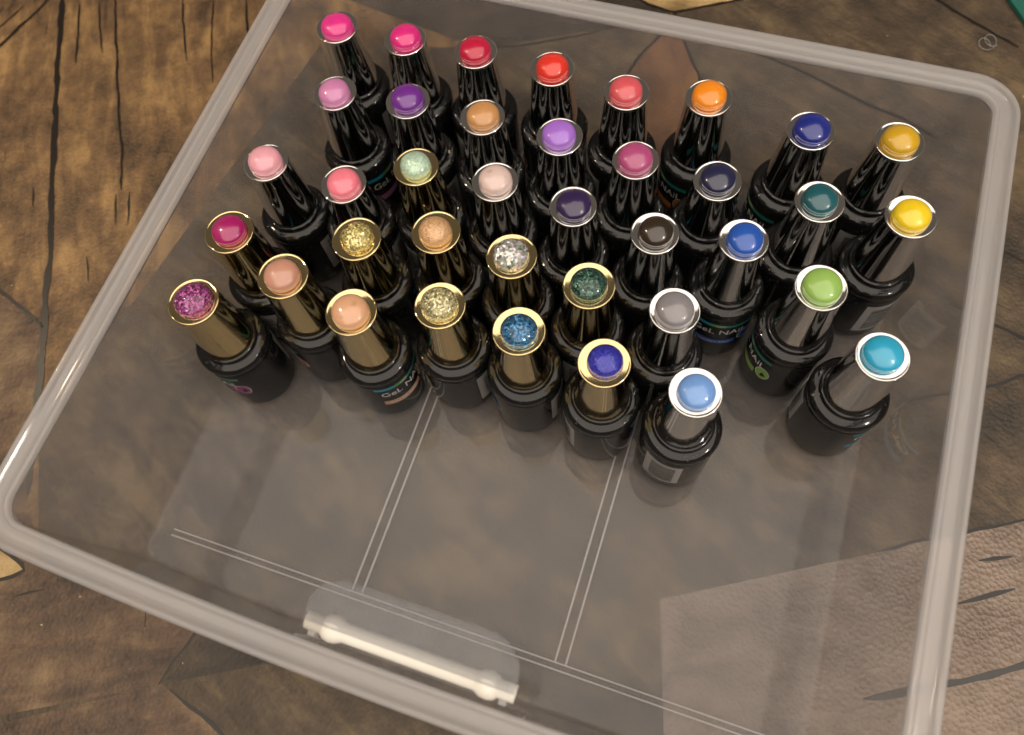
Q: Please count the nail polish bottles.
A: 38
